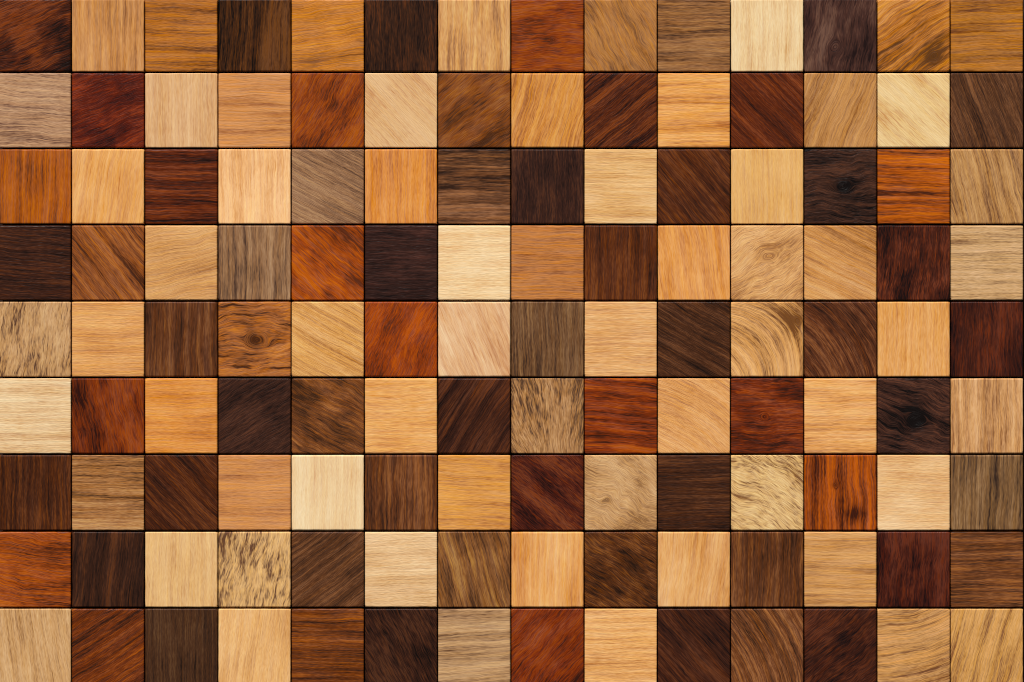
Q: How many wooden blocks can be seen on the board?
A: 126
